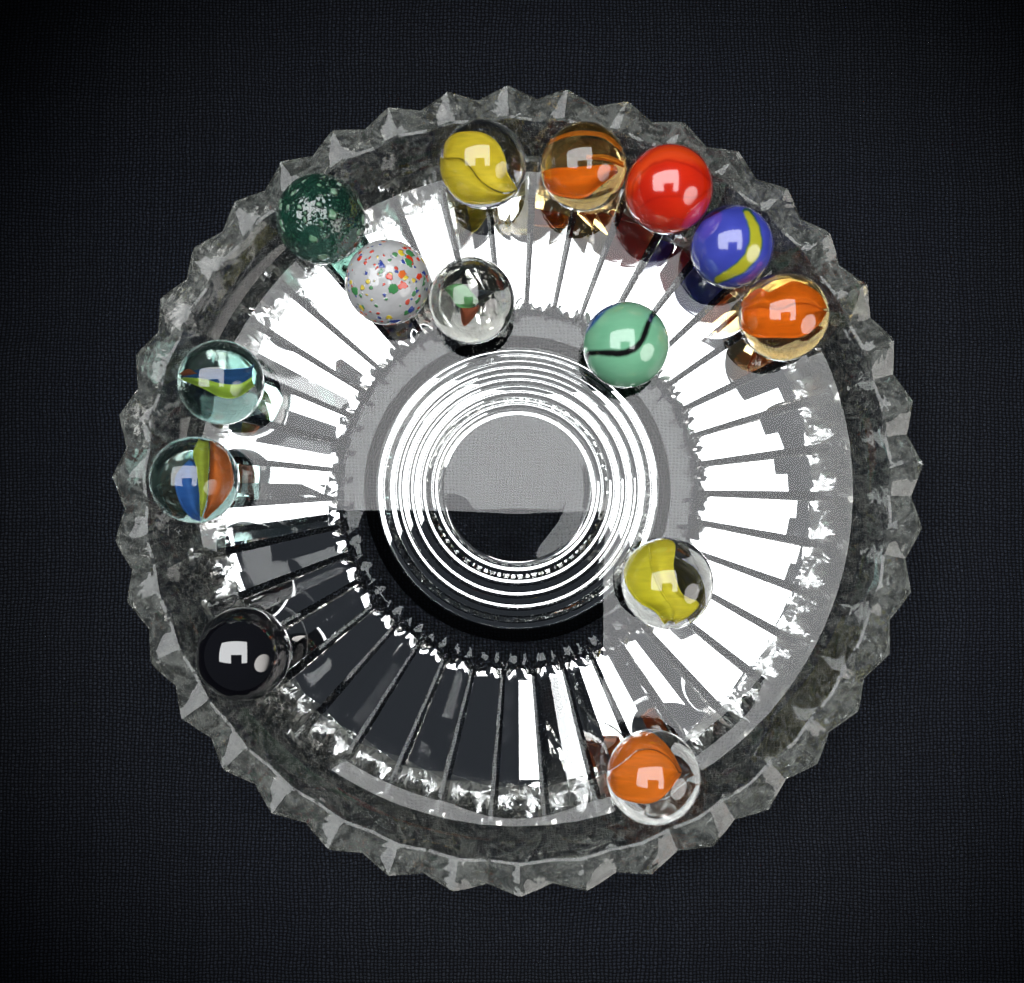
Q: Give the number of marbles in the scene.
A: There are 14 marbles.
